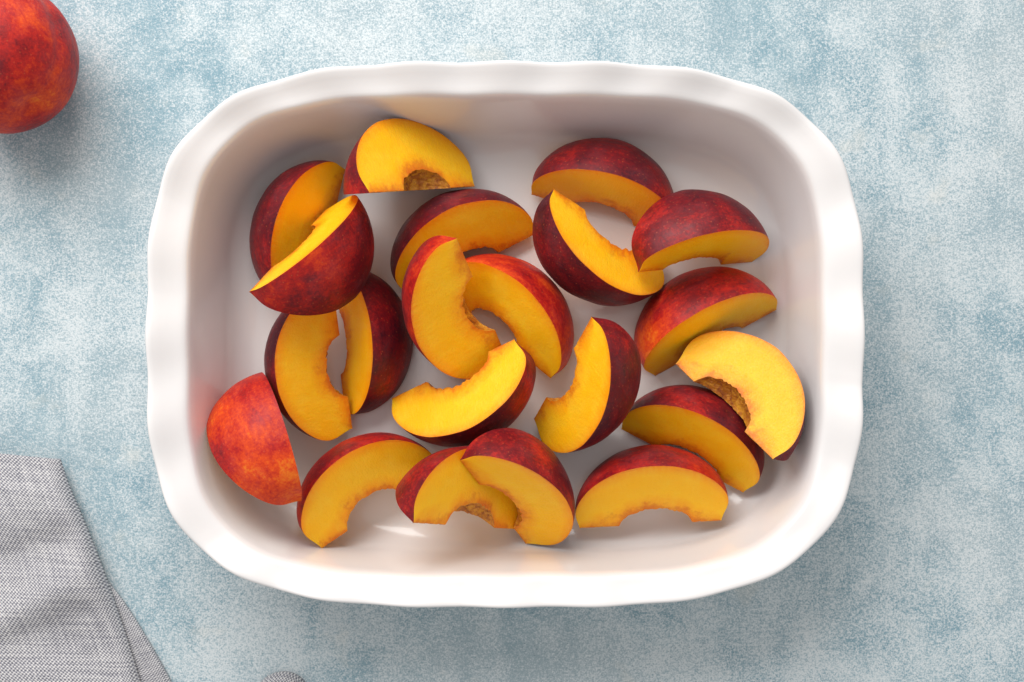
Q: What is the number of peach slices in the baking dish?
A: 21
